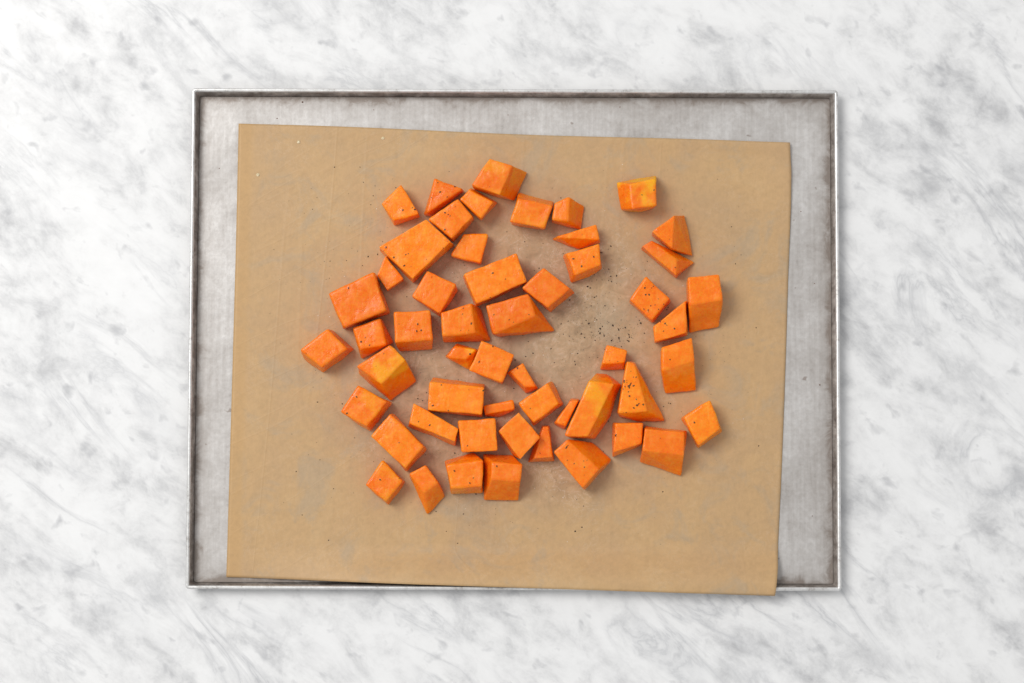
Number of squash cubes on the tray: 53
